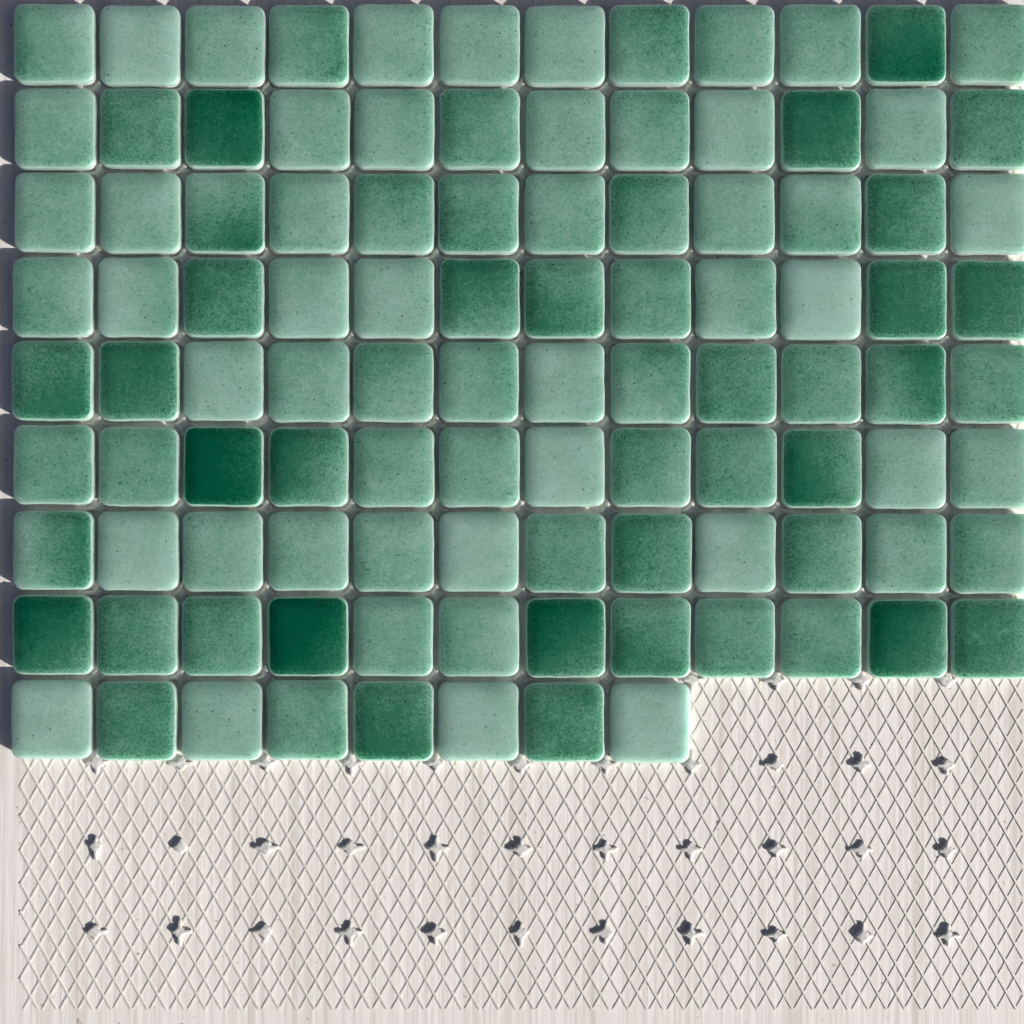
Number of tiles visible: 104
